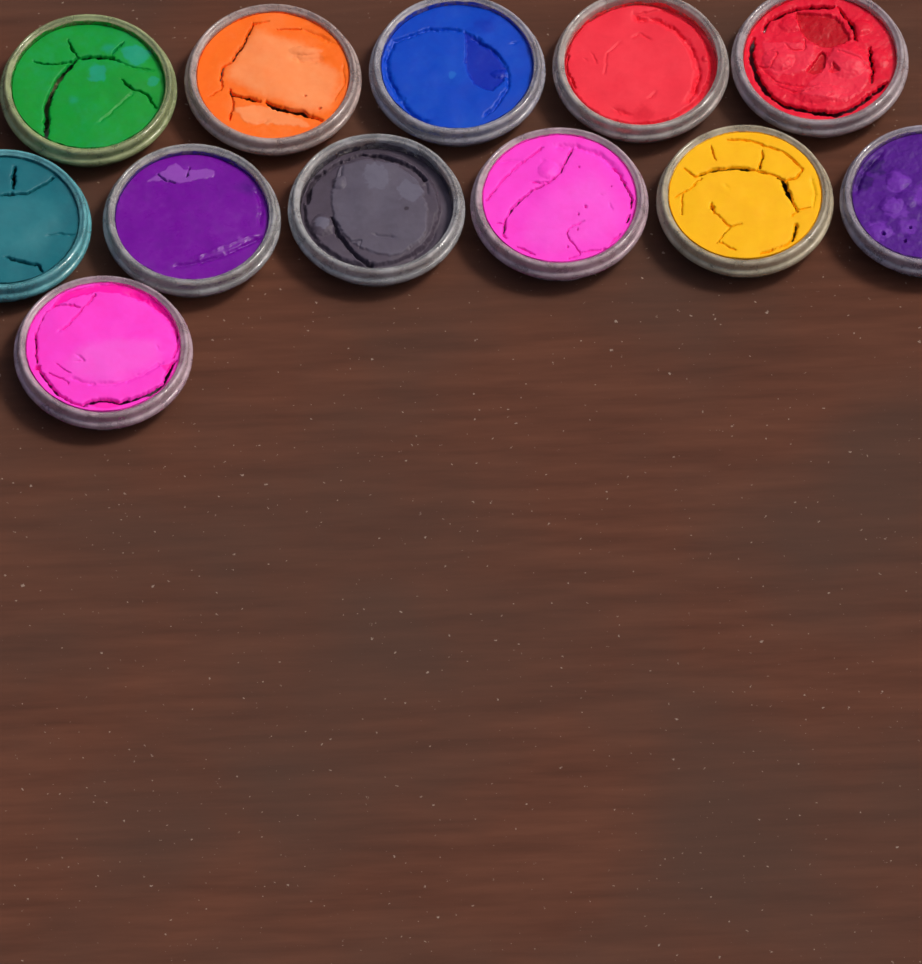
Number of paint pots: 12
